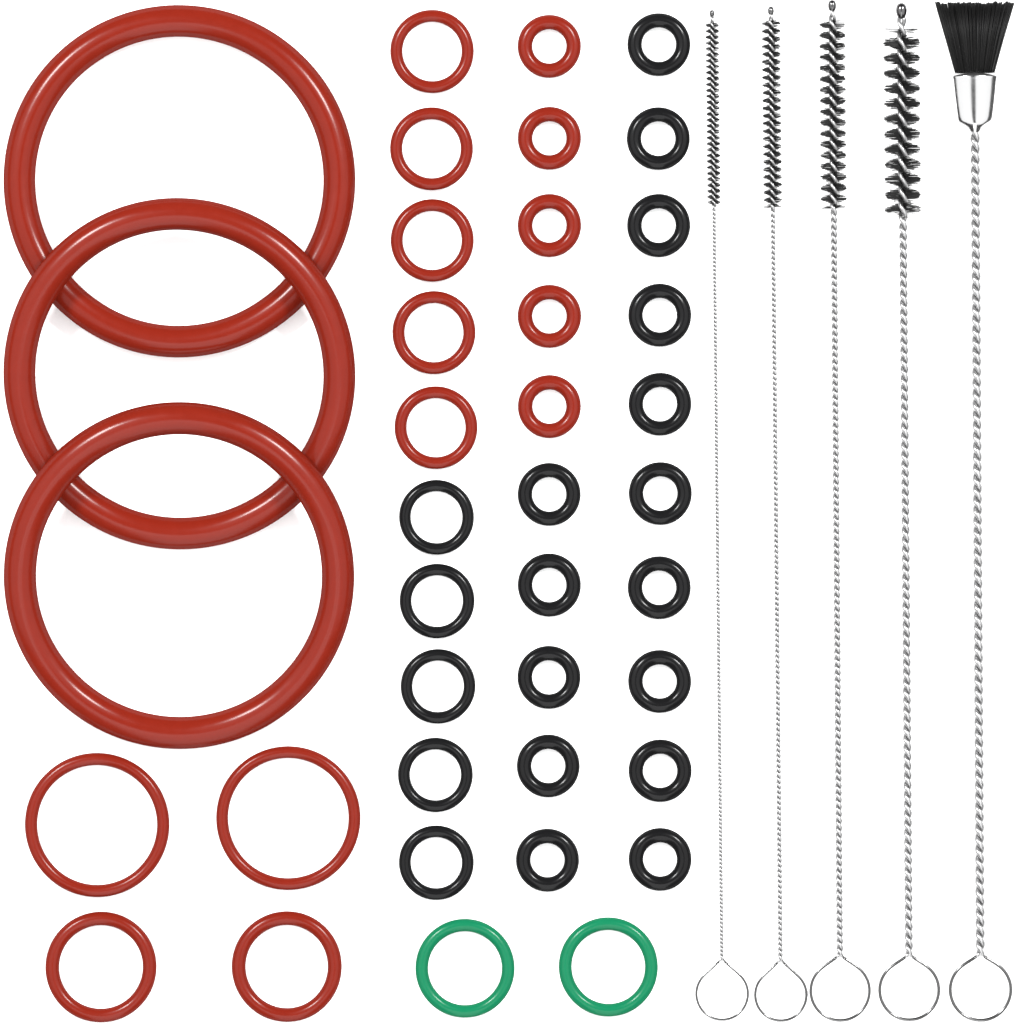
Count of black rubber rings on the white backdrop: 20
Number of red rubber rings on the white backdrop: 17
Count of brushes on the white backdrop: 5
